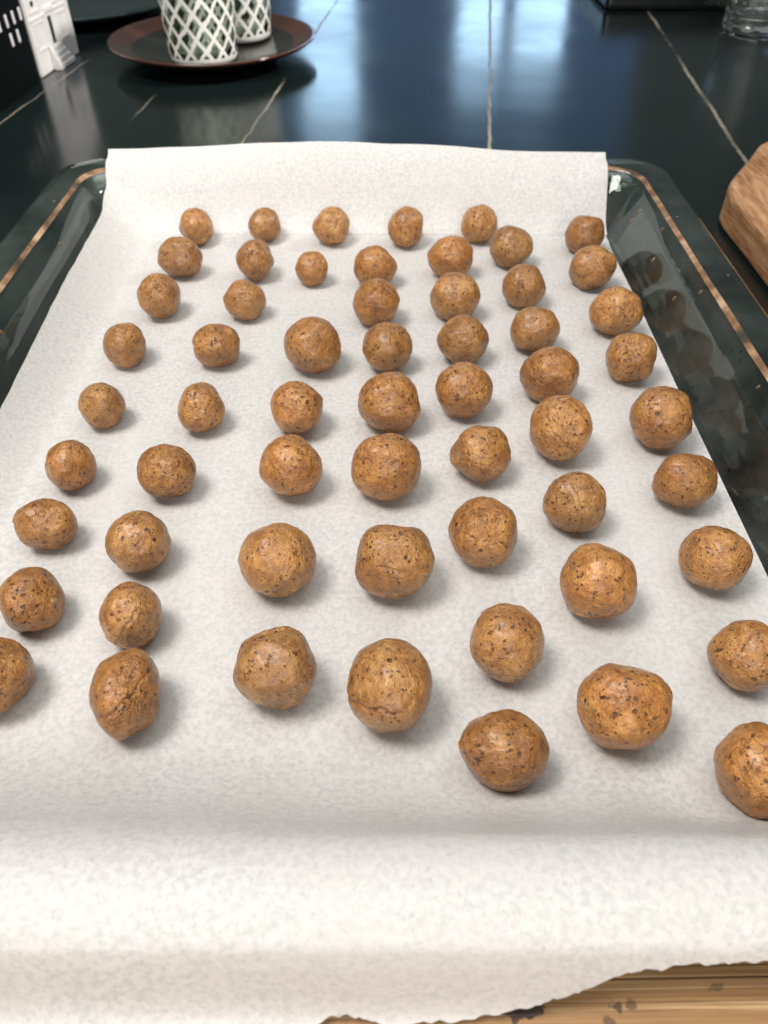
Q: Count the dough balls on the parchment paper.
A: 59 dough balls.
